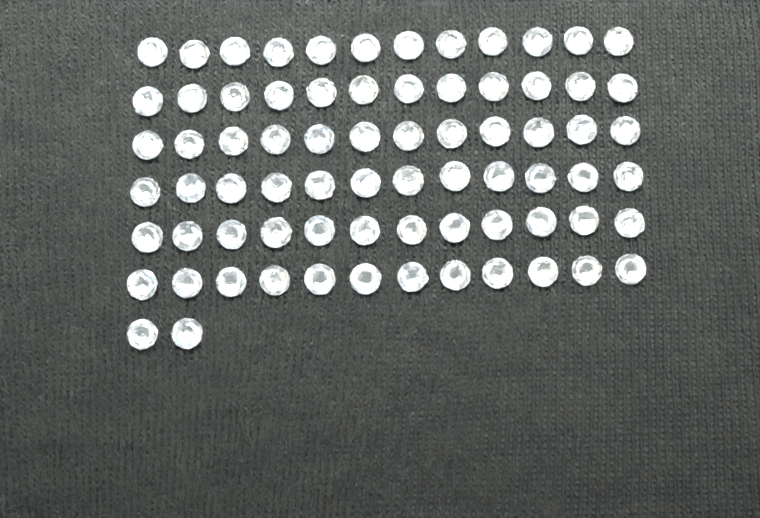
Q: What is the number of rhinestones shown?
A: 74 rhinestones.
